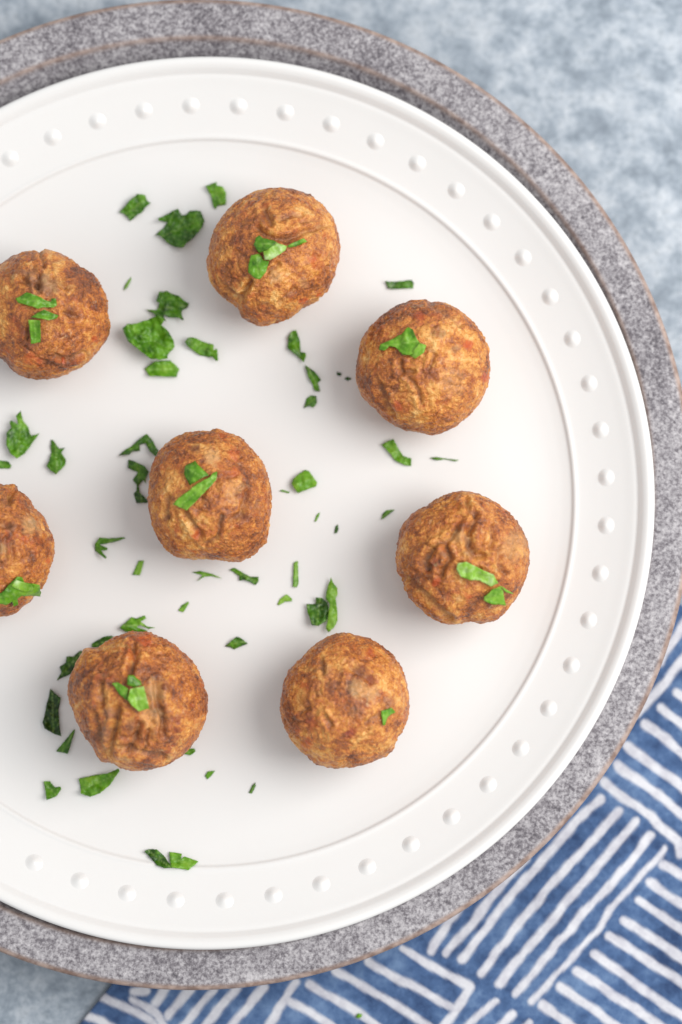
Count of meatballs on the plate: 8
